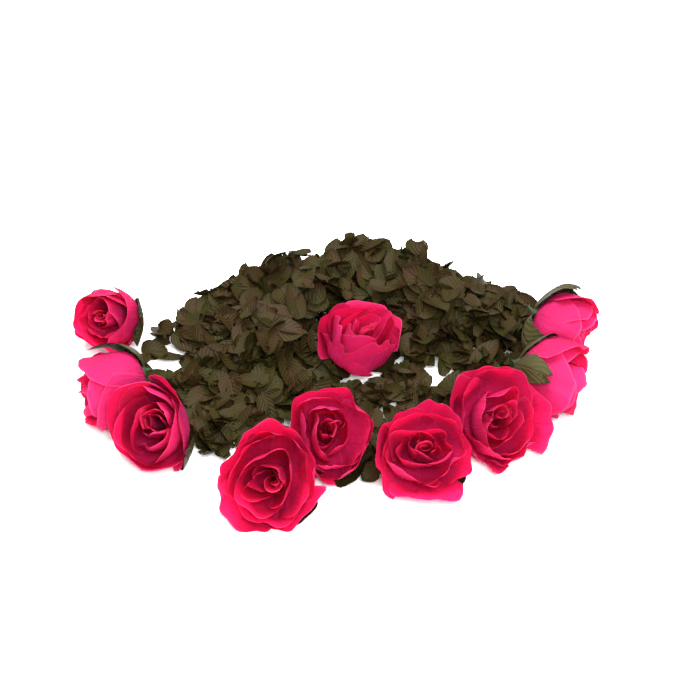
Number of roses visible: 10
